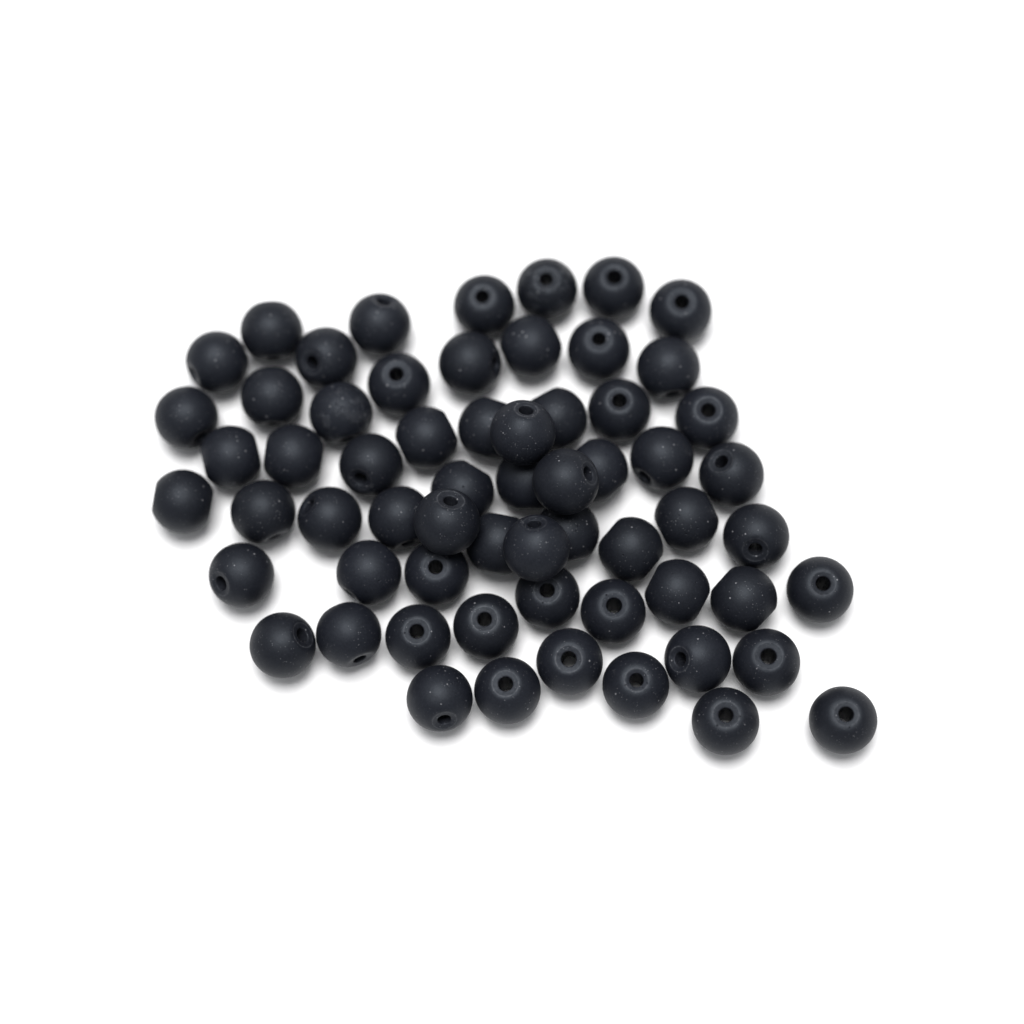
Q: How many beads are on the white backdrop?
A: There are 62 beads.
